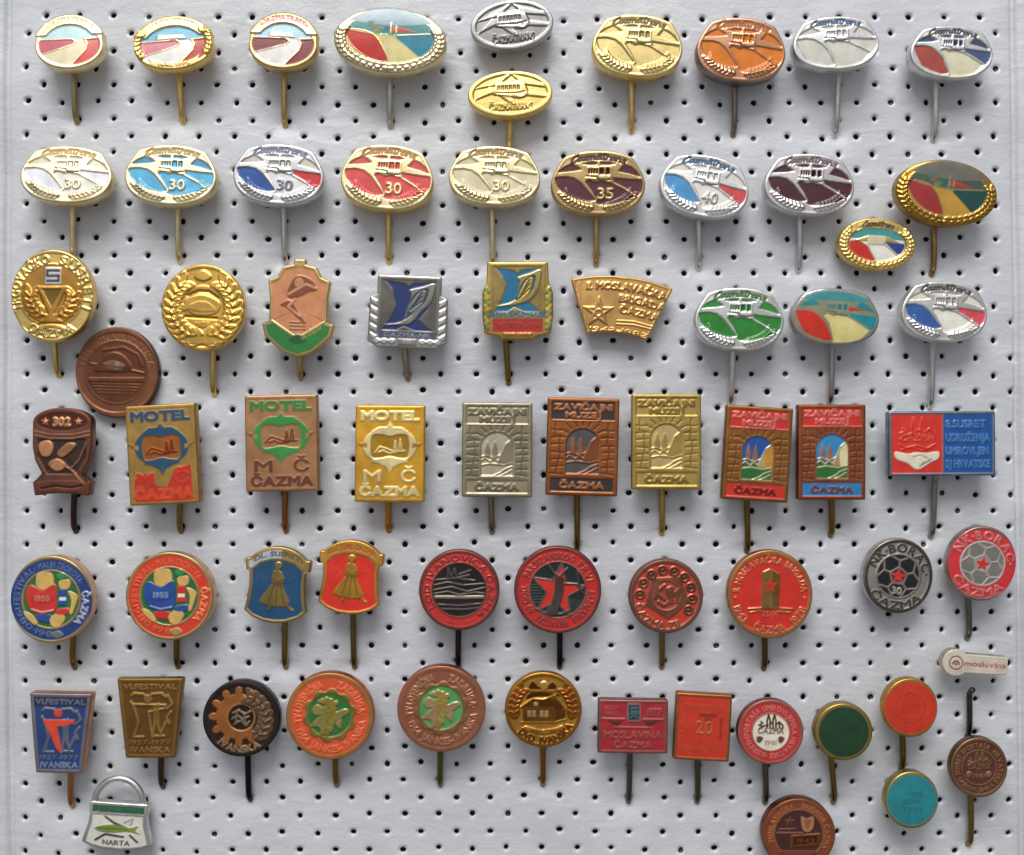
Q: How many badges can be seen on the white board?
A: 66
